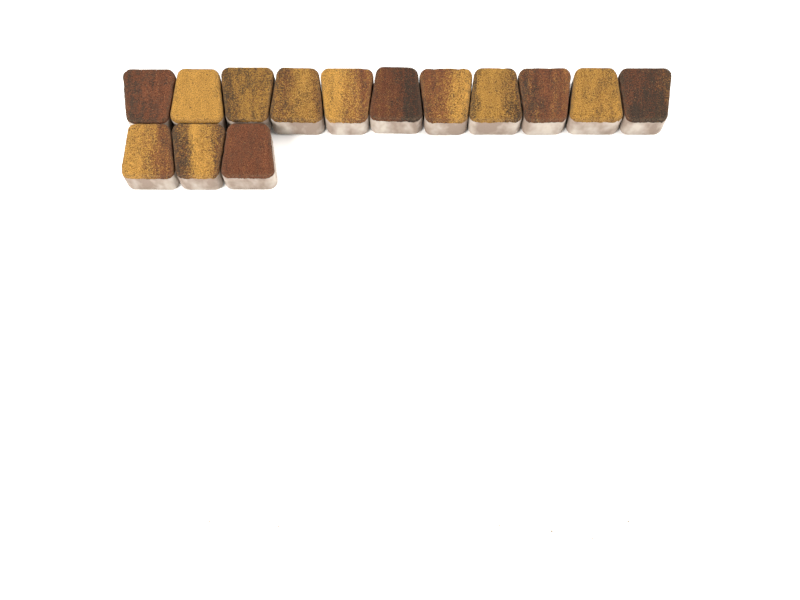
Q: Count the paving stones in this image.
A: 14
